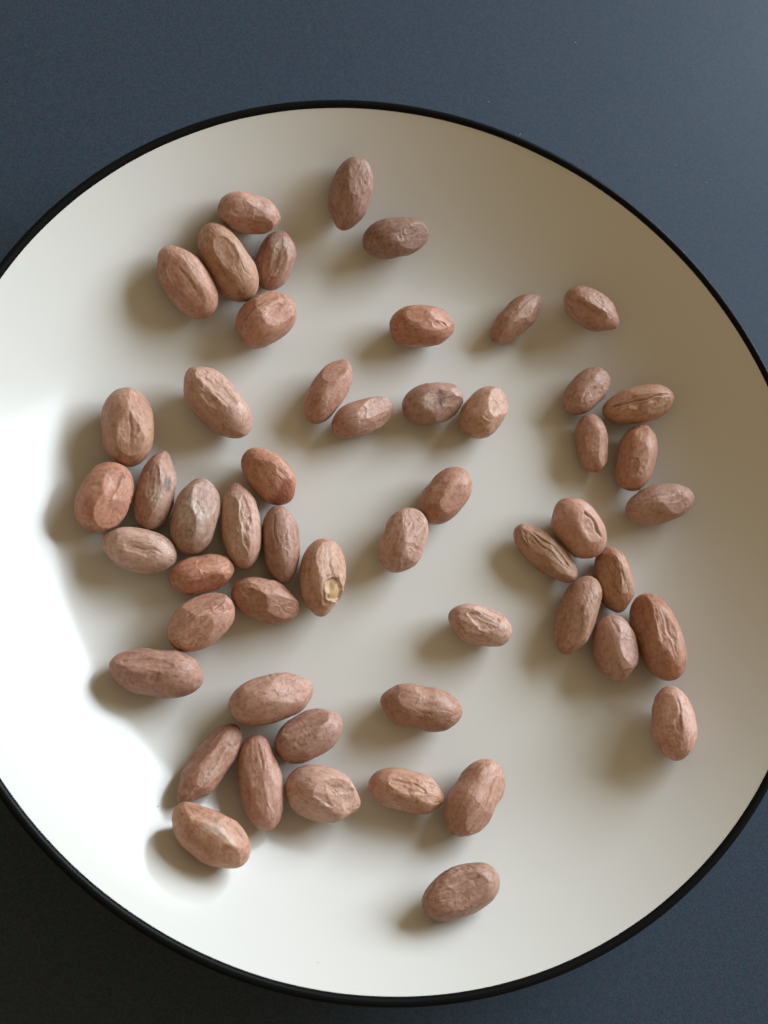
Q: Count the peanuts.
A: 53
